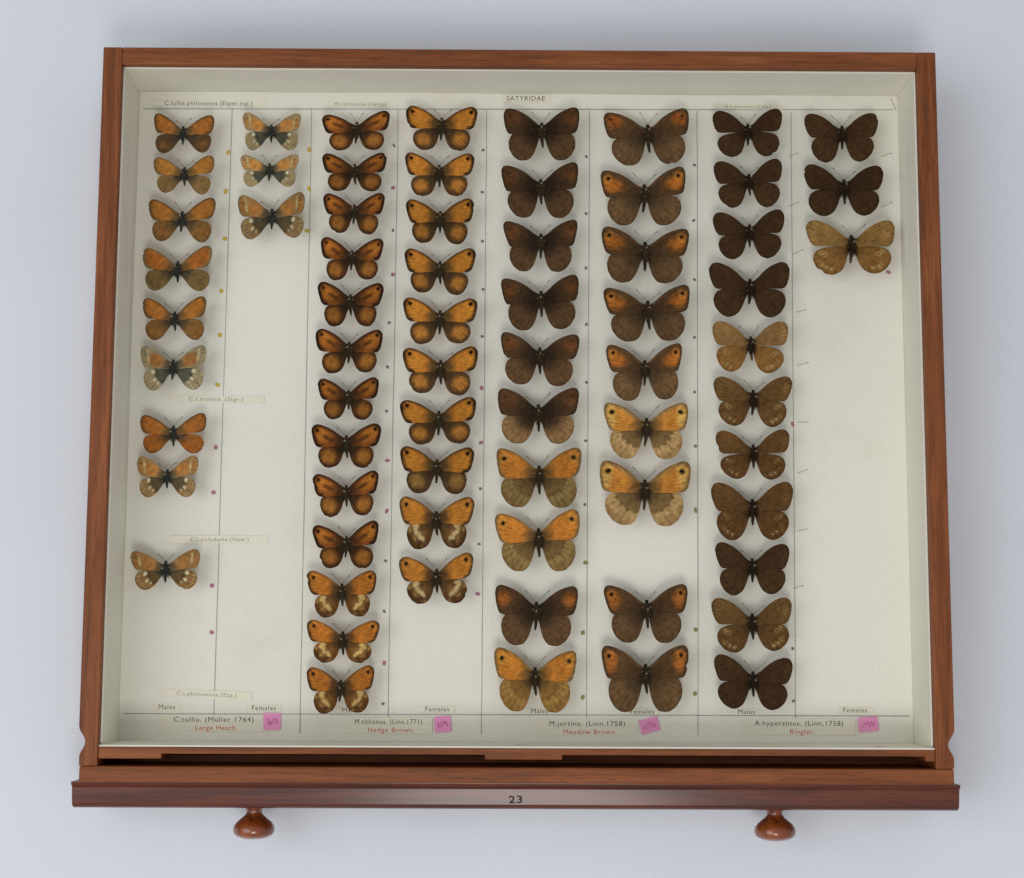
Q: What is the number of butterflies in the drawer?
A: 68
